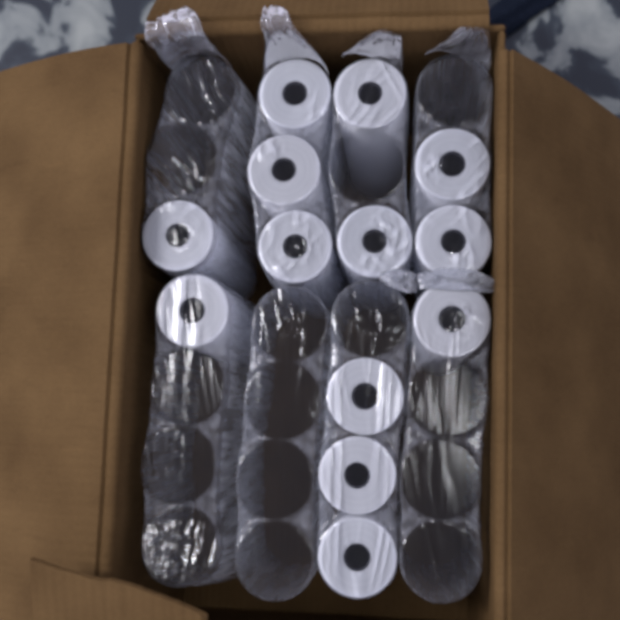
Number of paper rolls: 13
